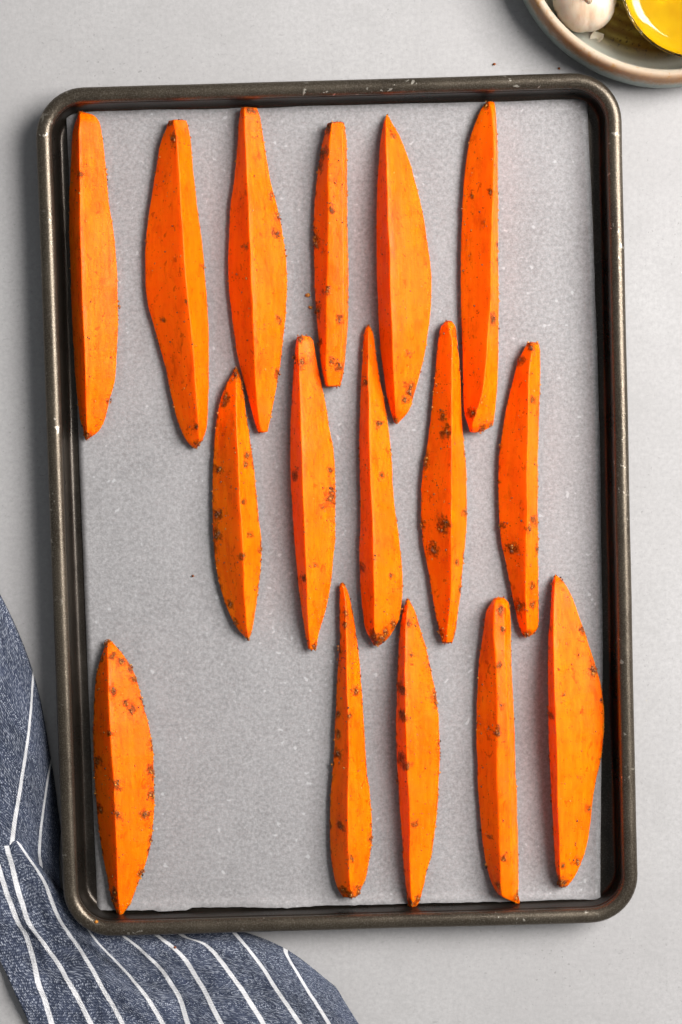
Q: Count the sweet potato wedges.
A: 16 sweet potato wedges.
